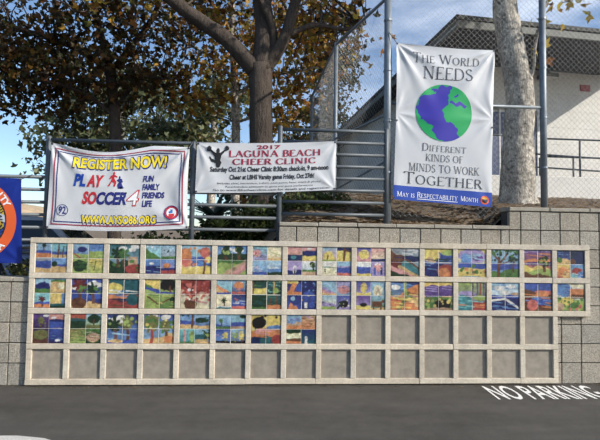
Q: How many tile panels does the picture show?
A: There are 40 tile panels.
